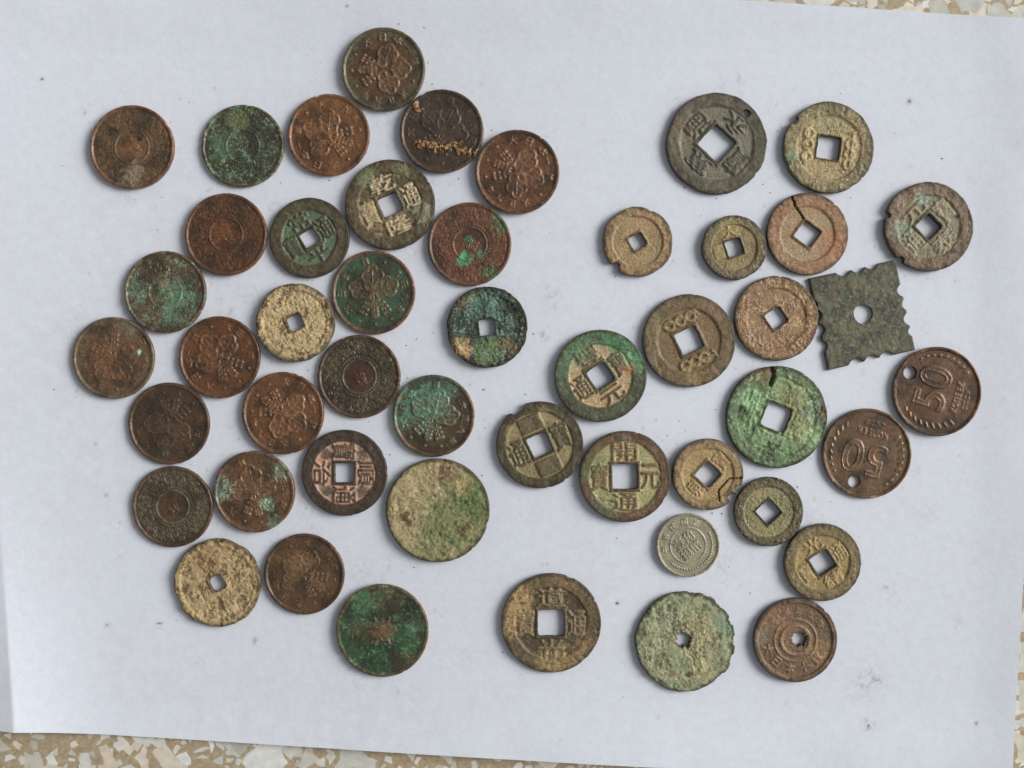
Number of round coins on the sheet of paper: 48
